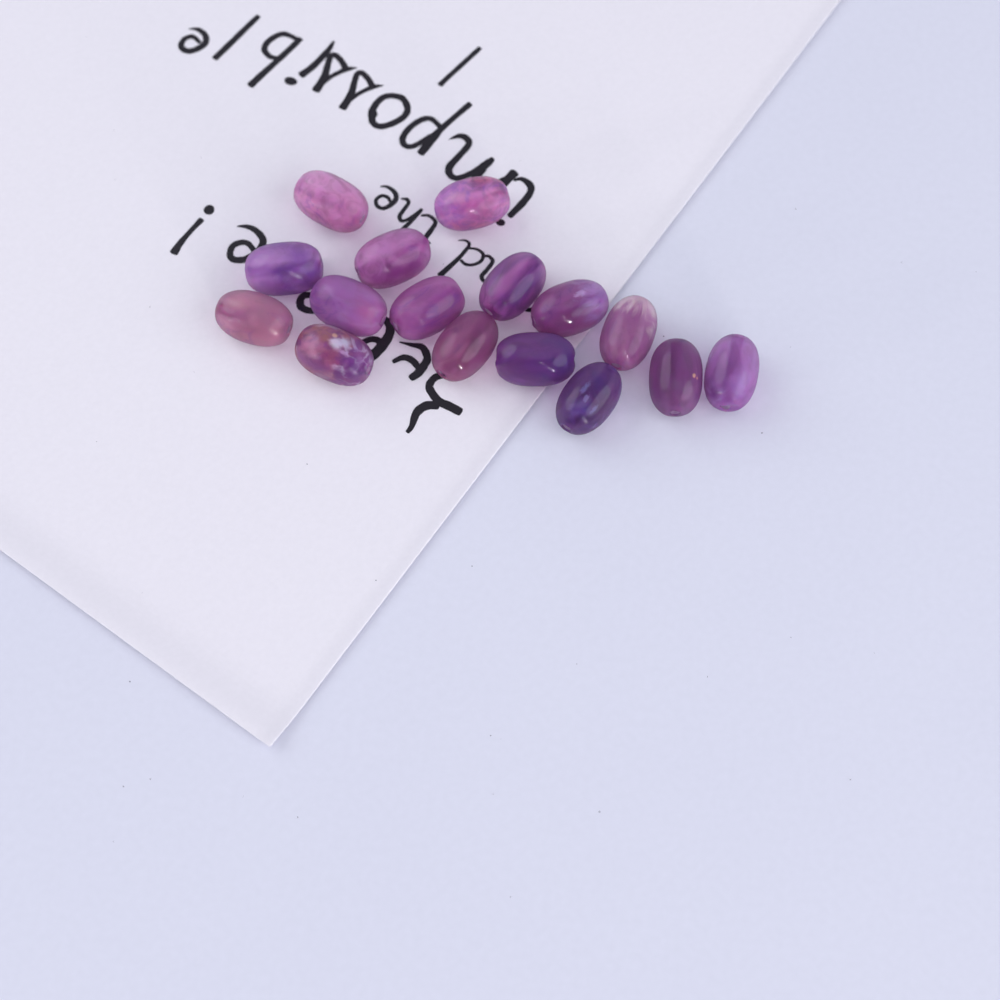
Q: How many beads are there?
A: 16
